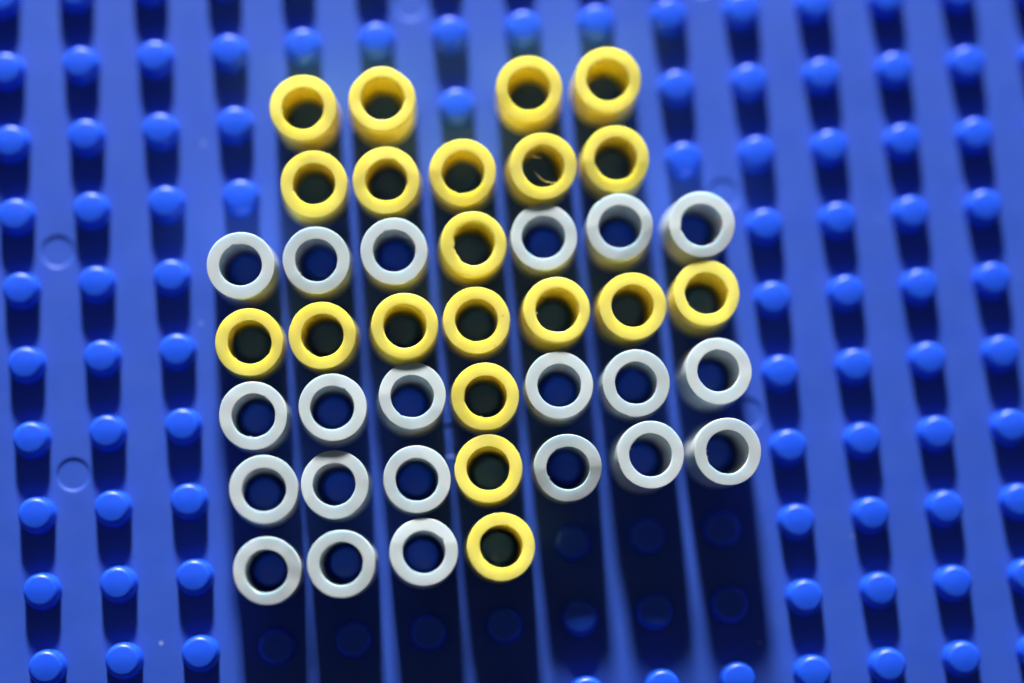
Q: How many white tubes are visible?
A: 21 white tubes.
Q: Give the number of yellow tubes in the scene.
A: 20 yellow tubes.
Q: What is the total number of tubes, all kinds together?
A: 41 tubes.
